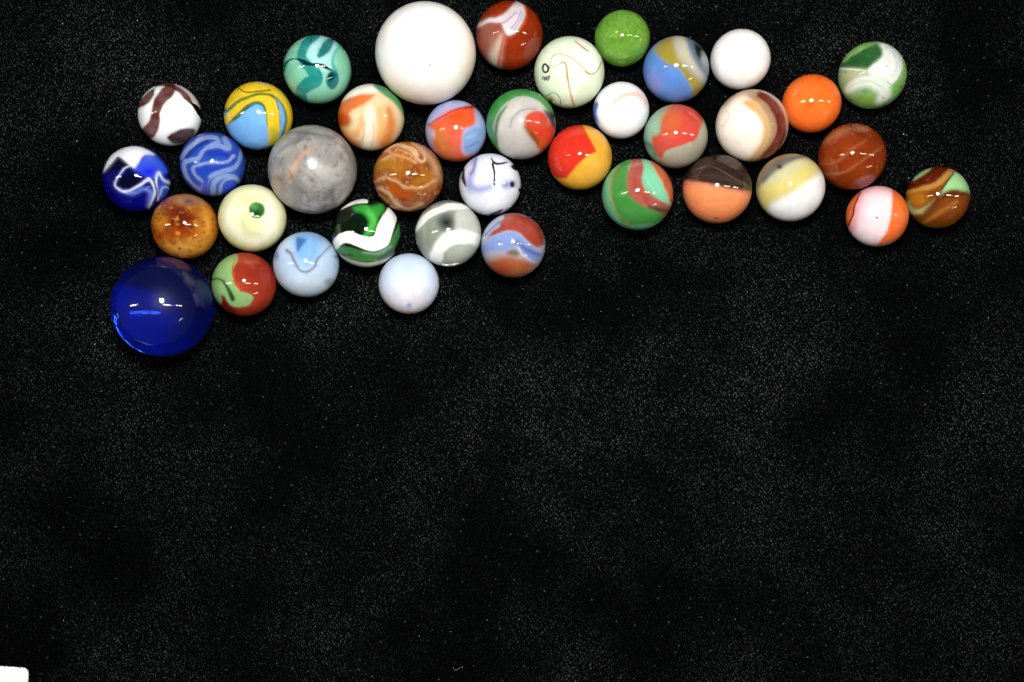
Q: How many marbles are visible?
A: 38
